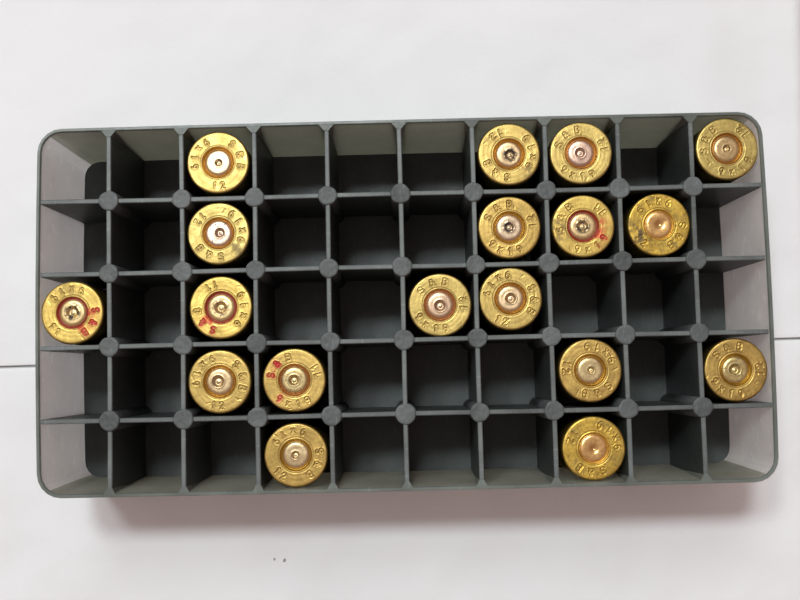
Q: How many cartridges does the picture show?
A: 18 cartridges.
